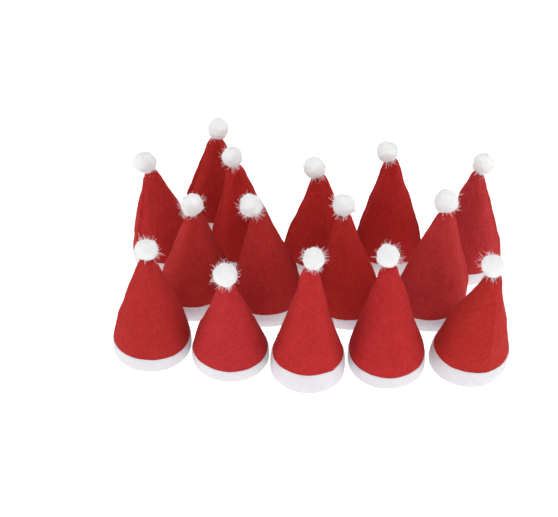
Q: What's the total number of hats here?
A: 15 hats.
